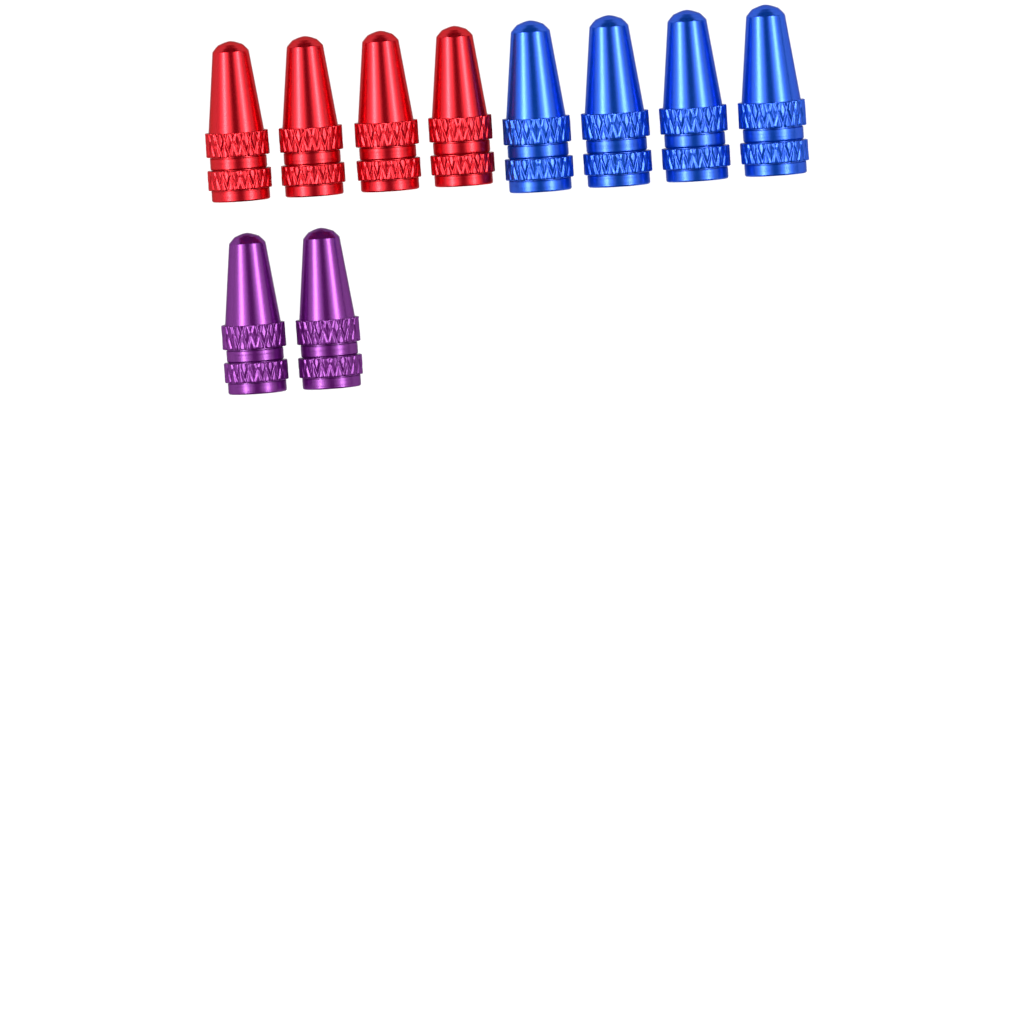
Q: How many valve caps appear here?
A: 10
